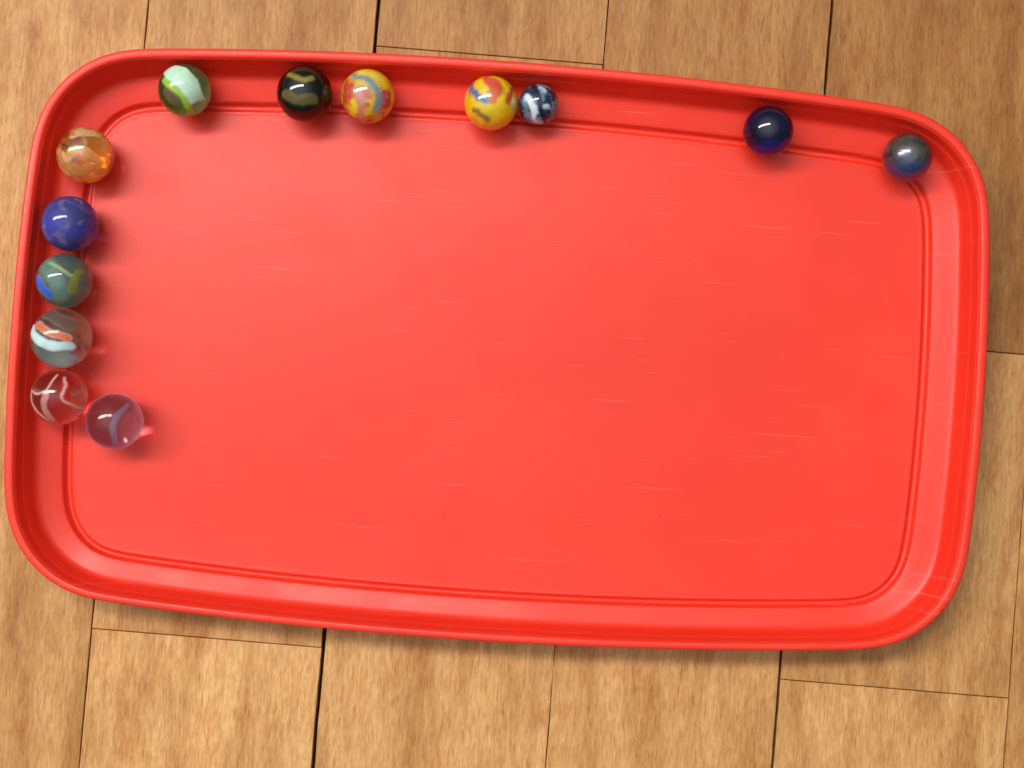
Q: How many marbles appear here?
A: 13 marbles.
